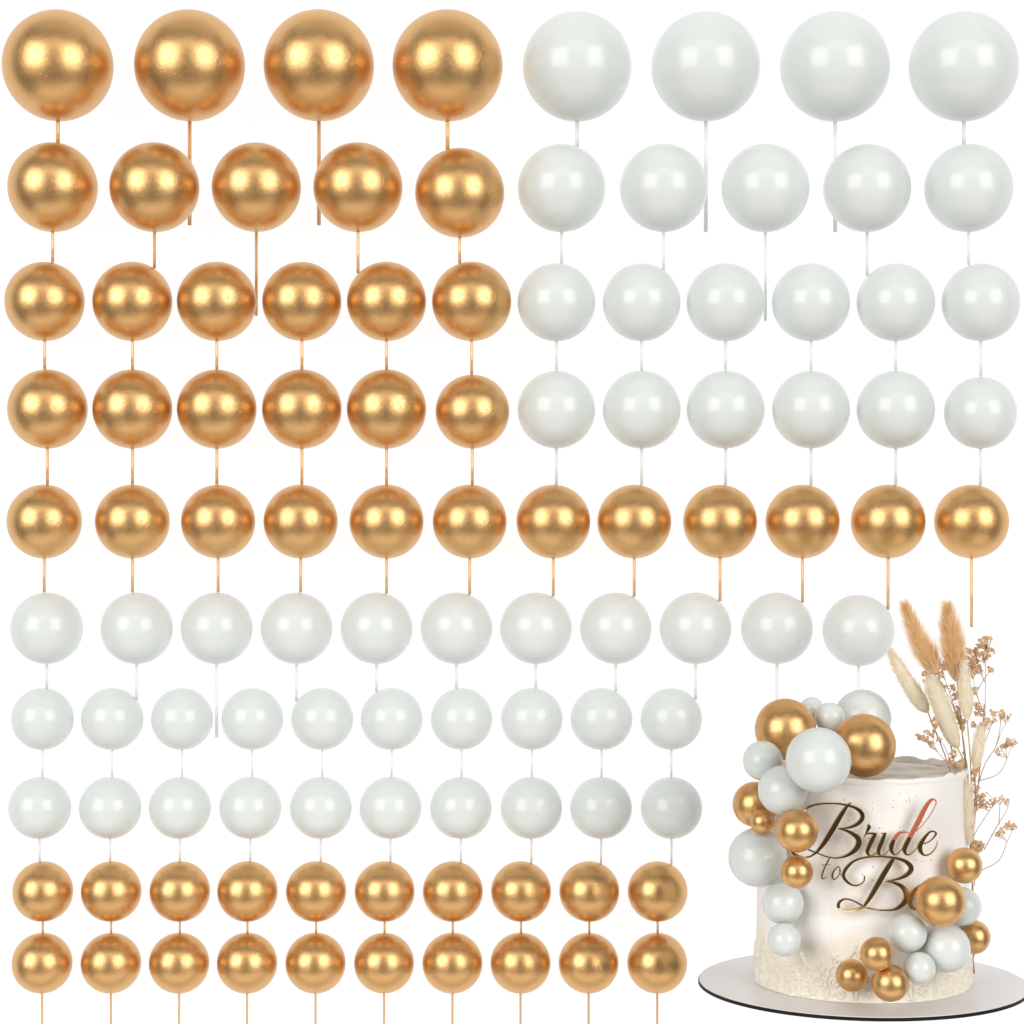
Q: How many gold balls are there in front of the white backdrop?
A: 65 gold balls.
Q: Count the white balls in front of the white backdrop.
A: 65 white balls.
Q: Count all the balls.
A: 130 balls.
